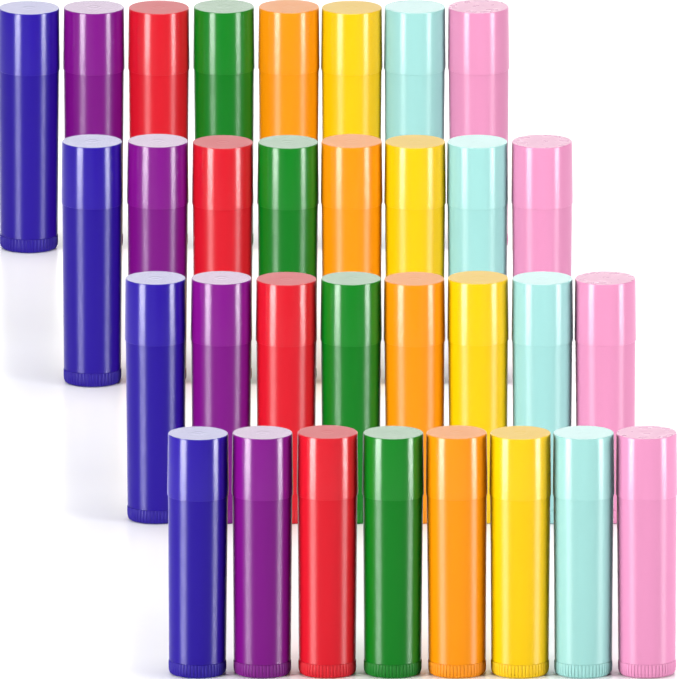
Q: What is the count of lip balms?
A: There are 32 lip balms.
